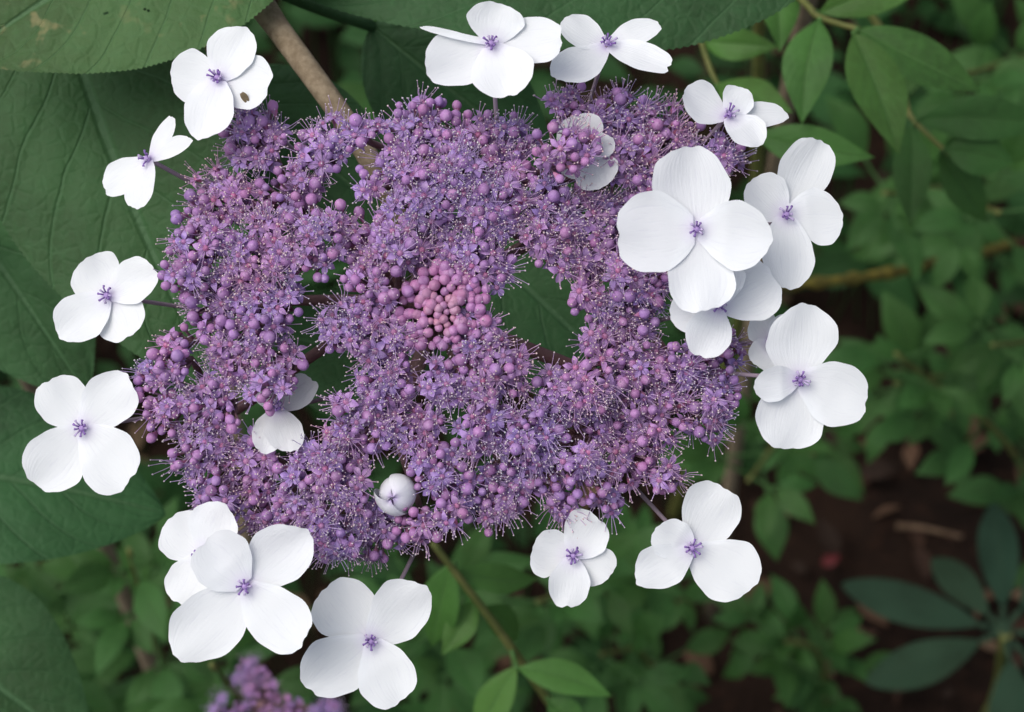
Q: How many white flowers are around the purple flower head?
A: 20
